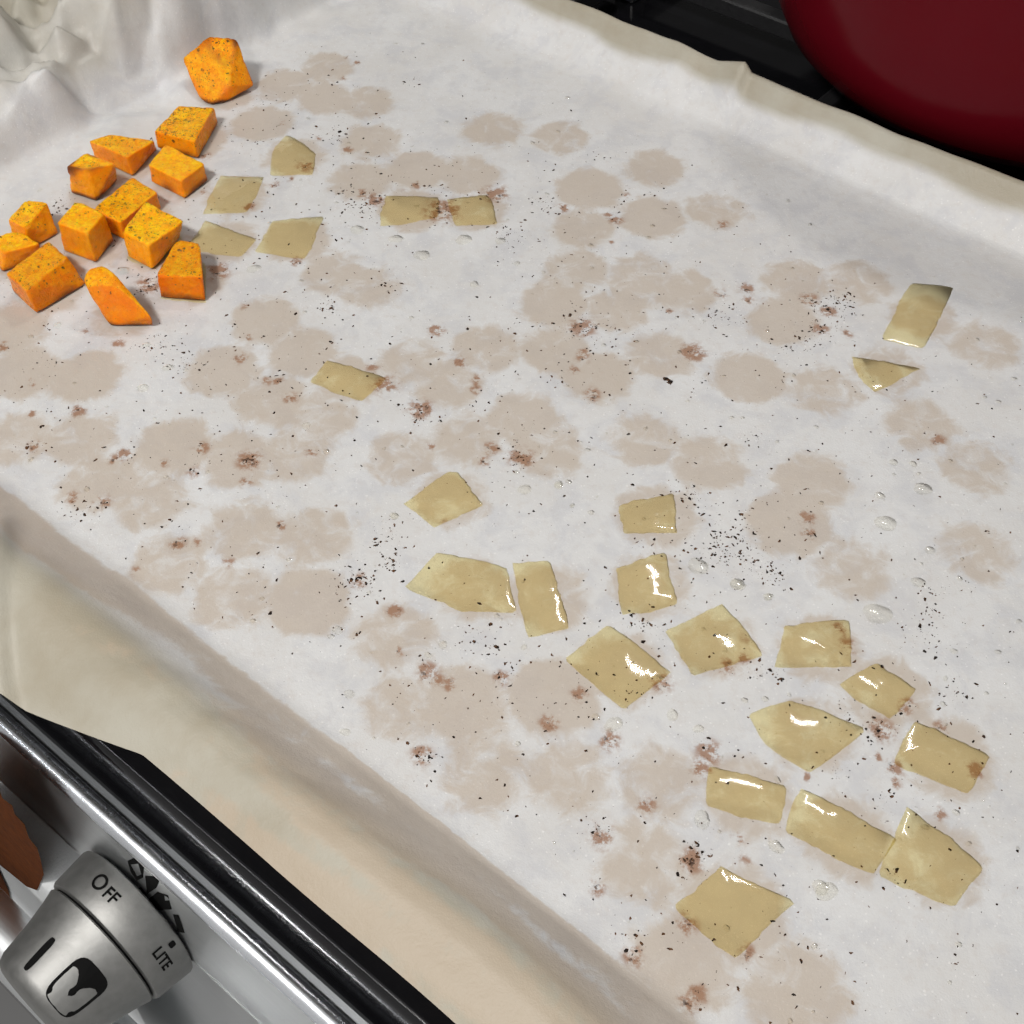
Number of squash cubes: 13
